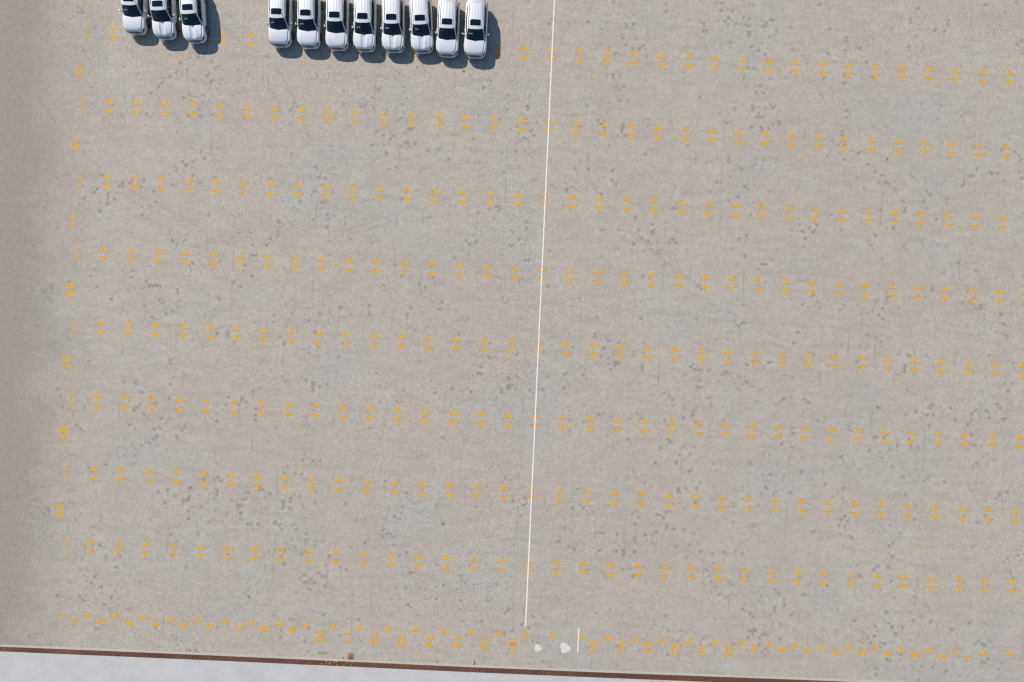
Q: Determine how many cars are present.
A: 11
